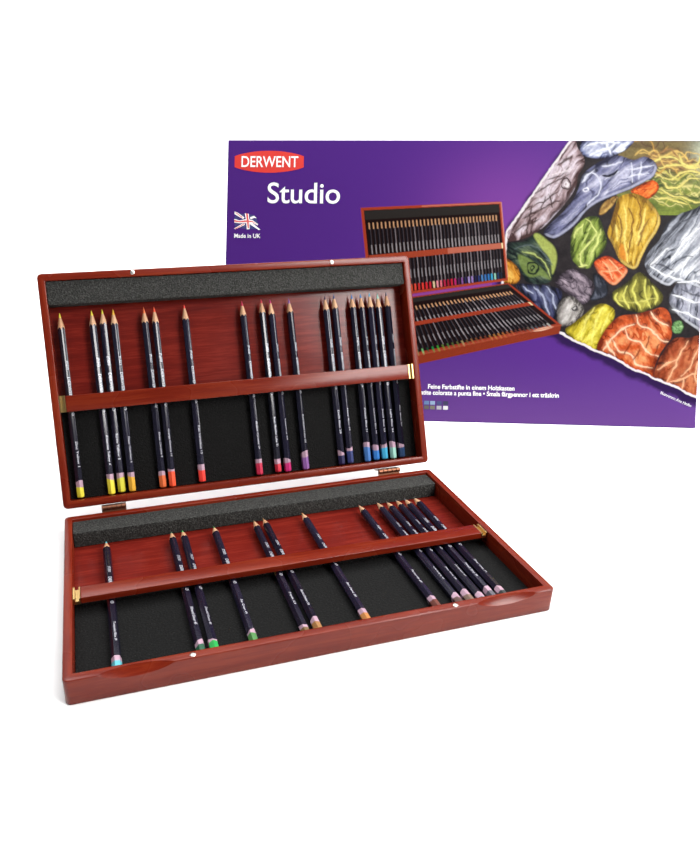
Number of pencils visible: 31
